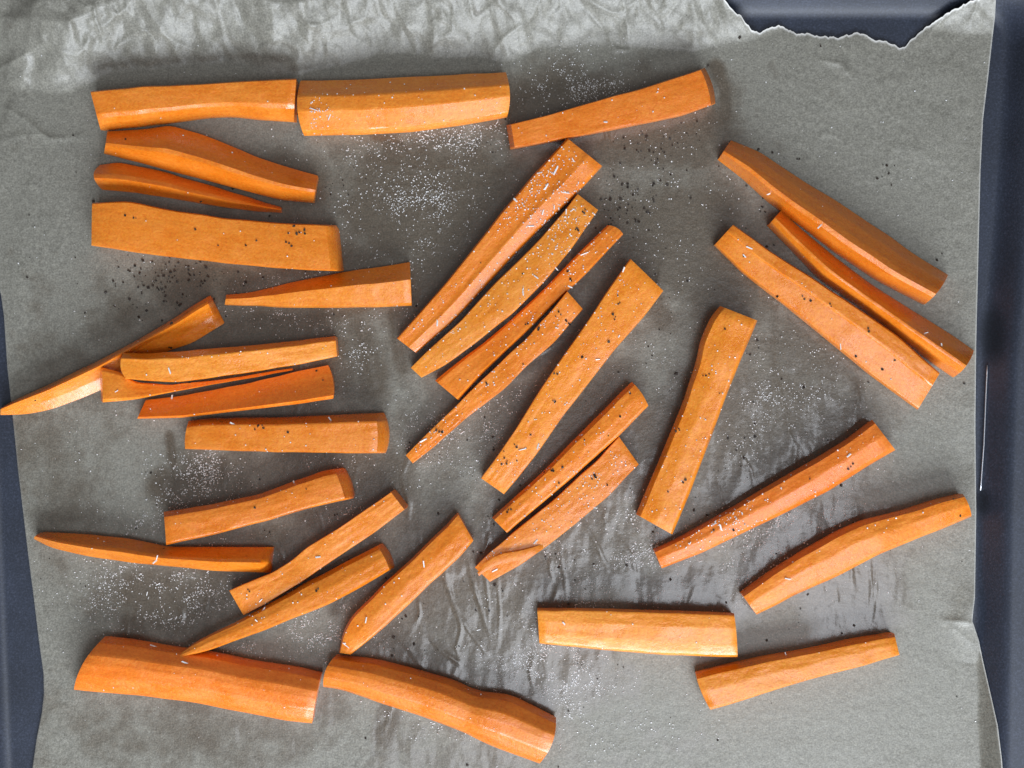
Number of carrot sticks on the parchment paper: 34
